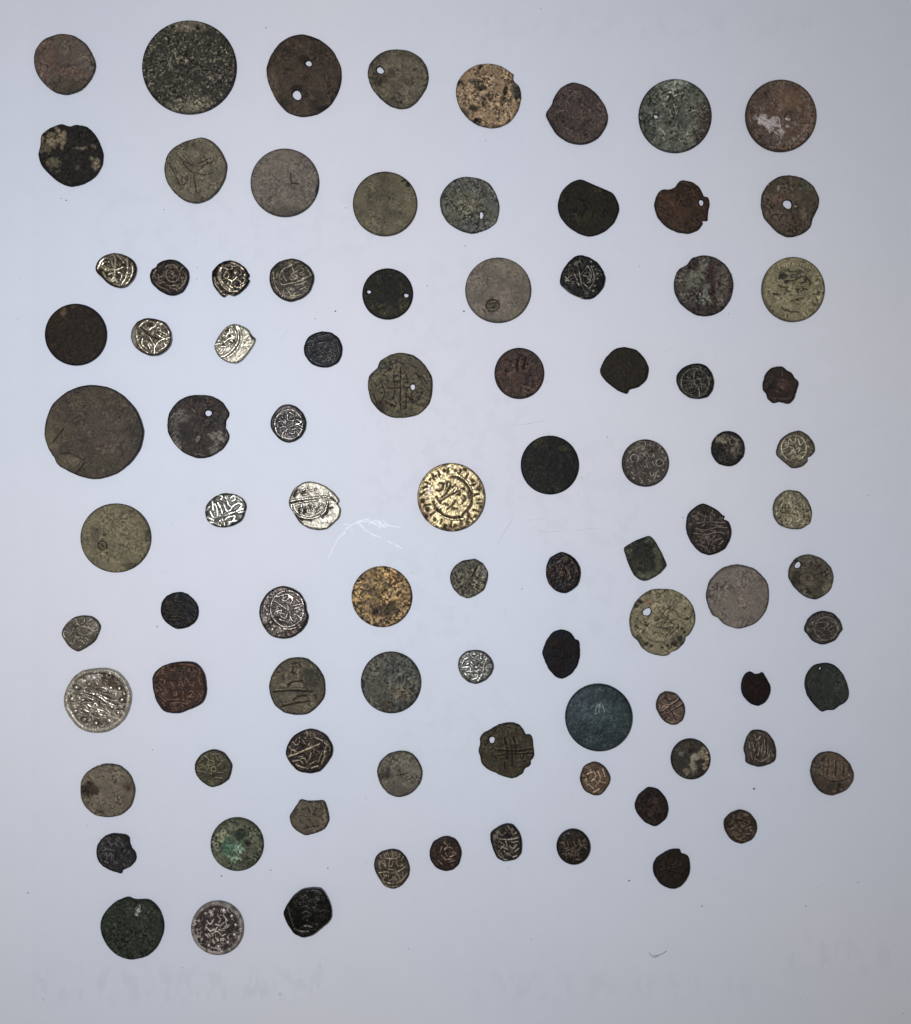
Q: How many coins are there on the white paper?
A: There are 90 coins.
